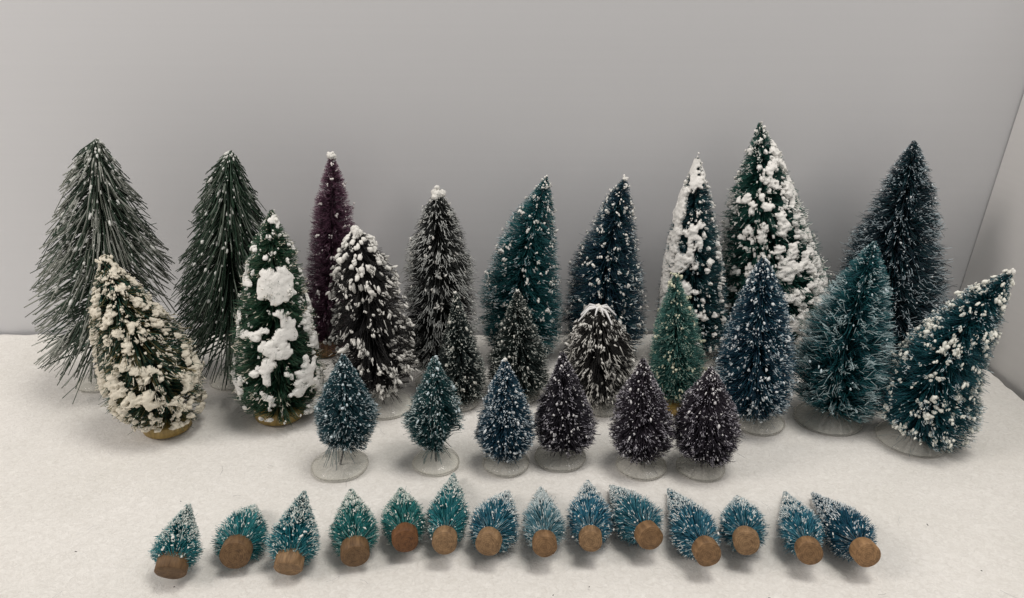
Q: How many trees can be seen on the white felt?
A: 39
